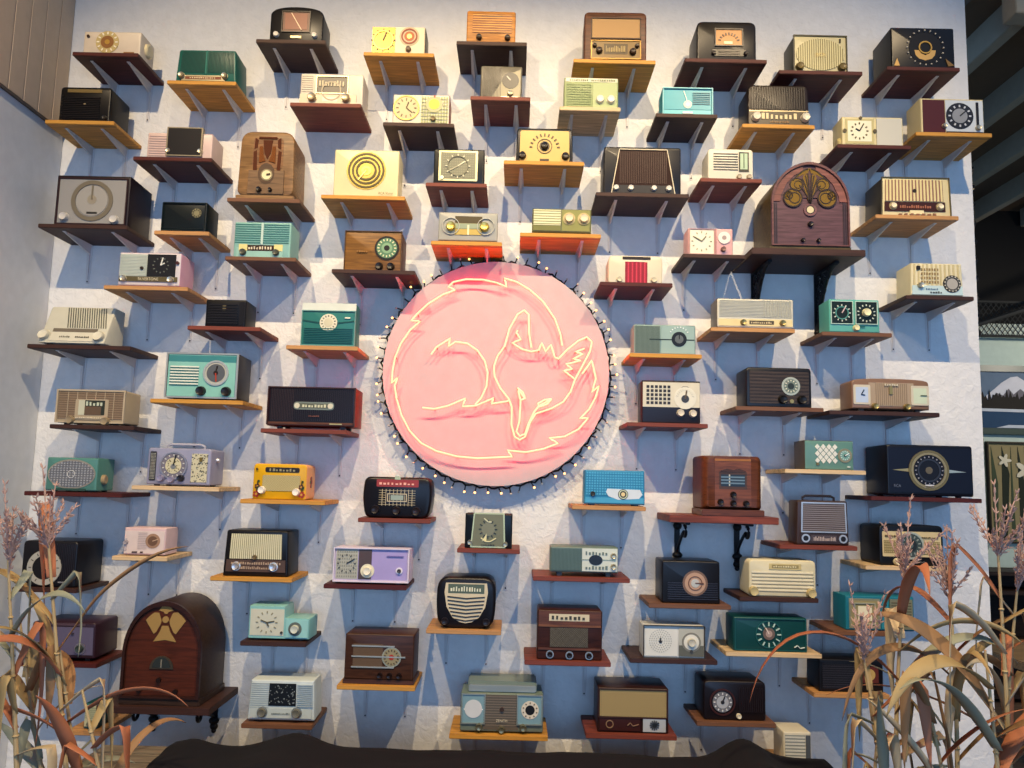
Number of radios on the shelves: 83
